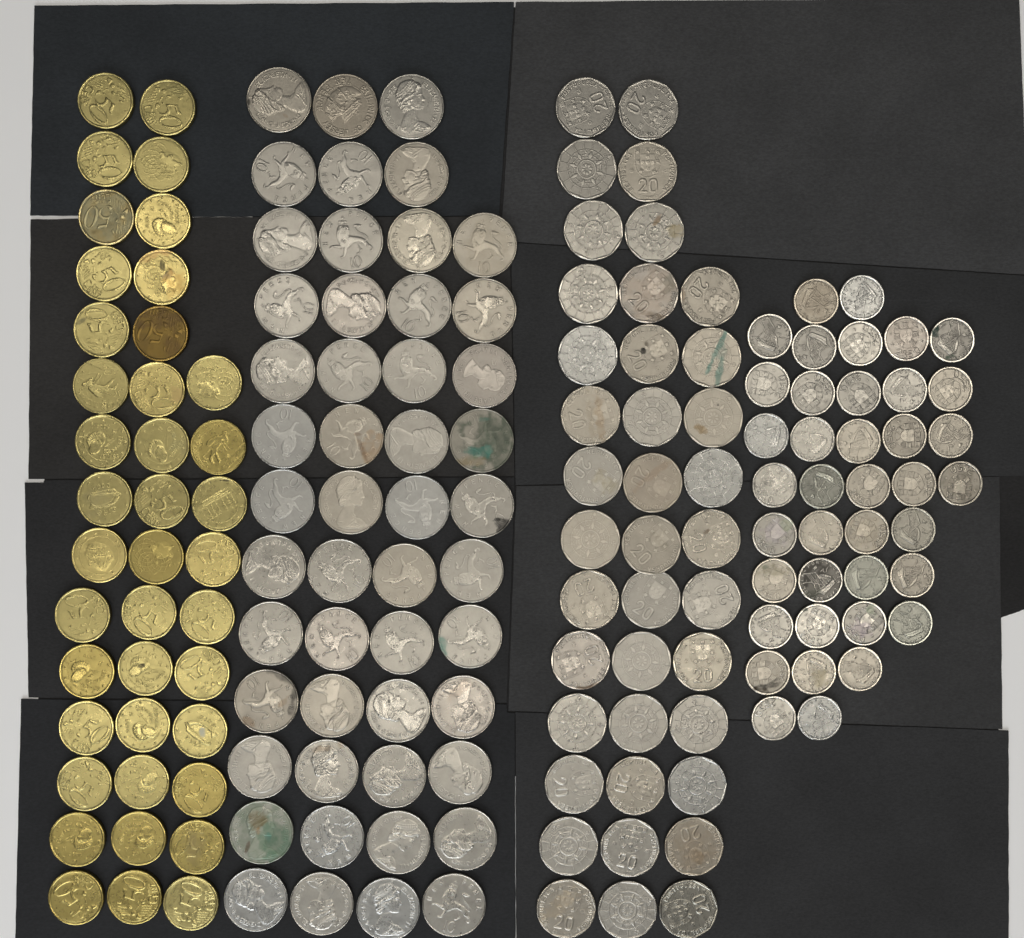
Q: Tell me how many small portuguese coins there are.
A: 39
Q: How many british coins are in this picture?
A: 50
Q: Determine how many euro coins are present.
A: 40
